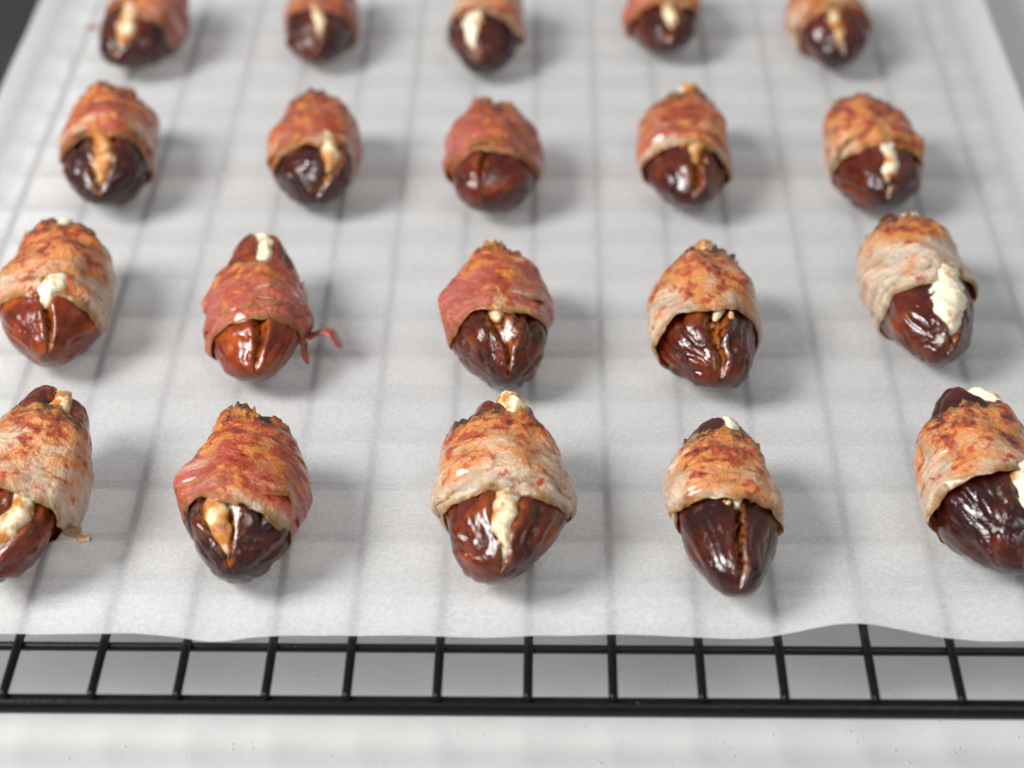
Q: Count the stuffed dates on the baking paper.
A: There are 20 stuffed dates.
